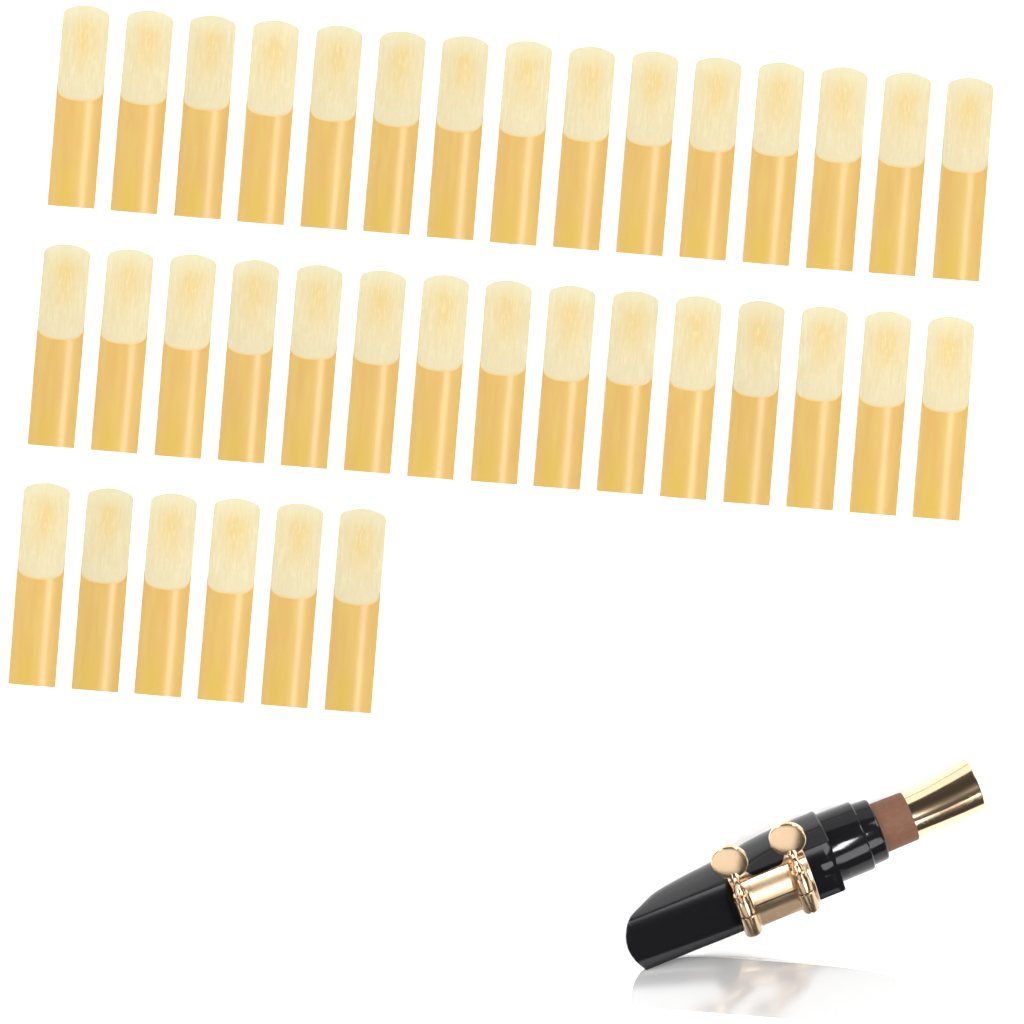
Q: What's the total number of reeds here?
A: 36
